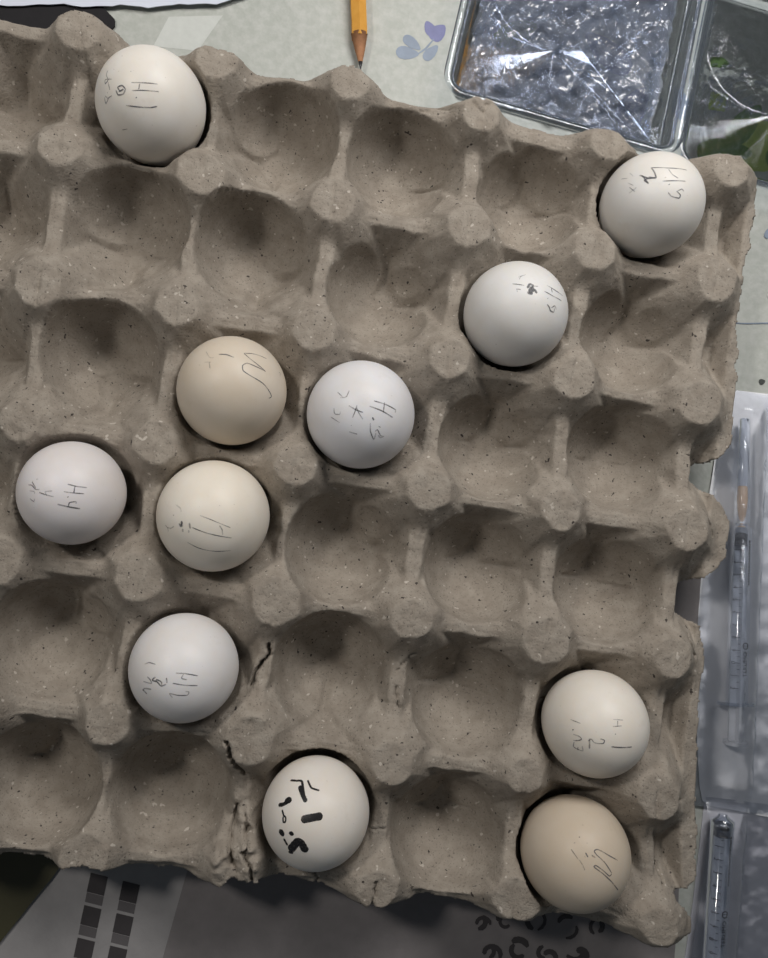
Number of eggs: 11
